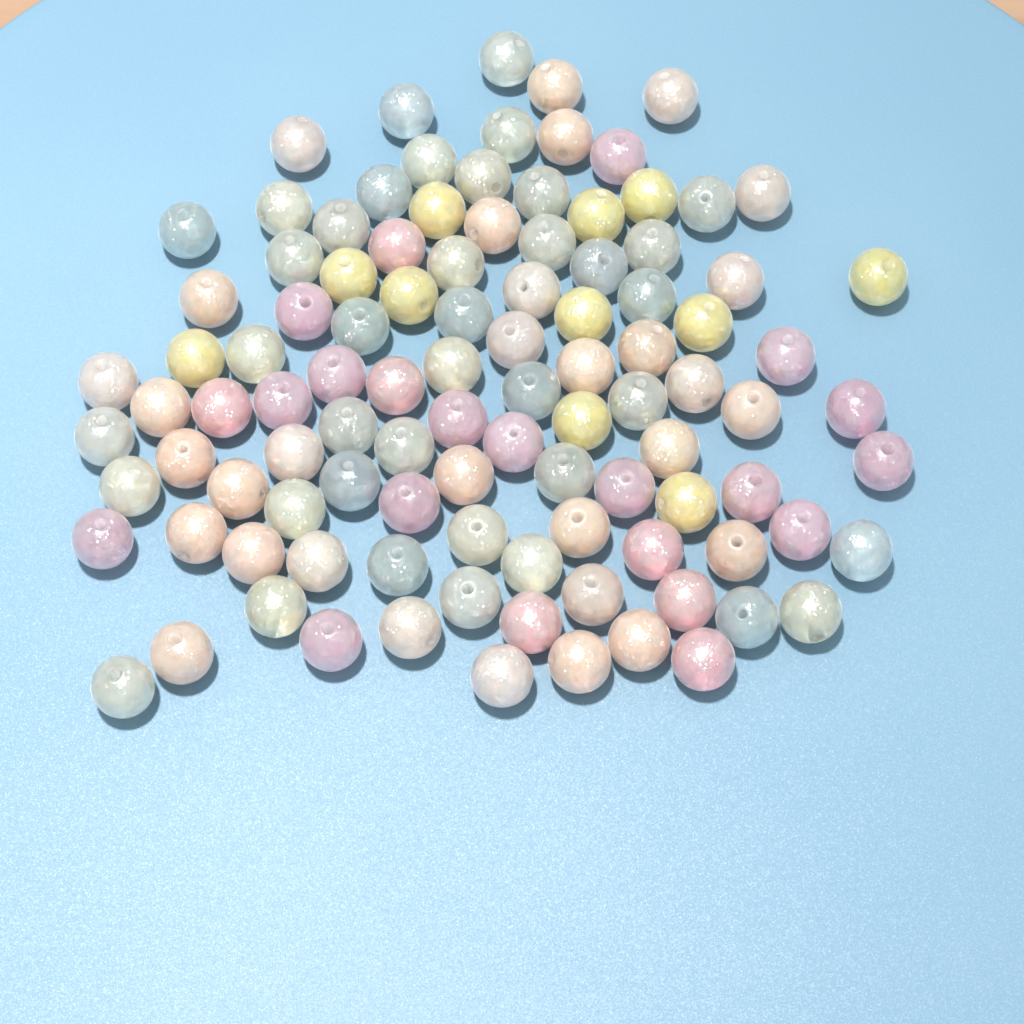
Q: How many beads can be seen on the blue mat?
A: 104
